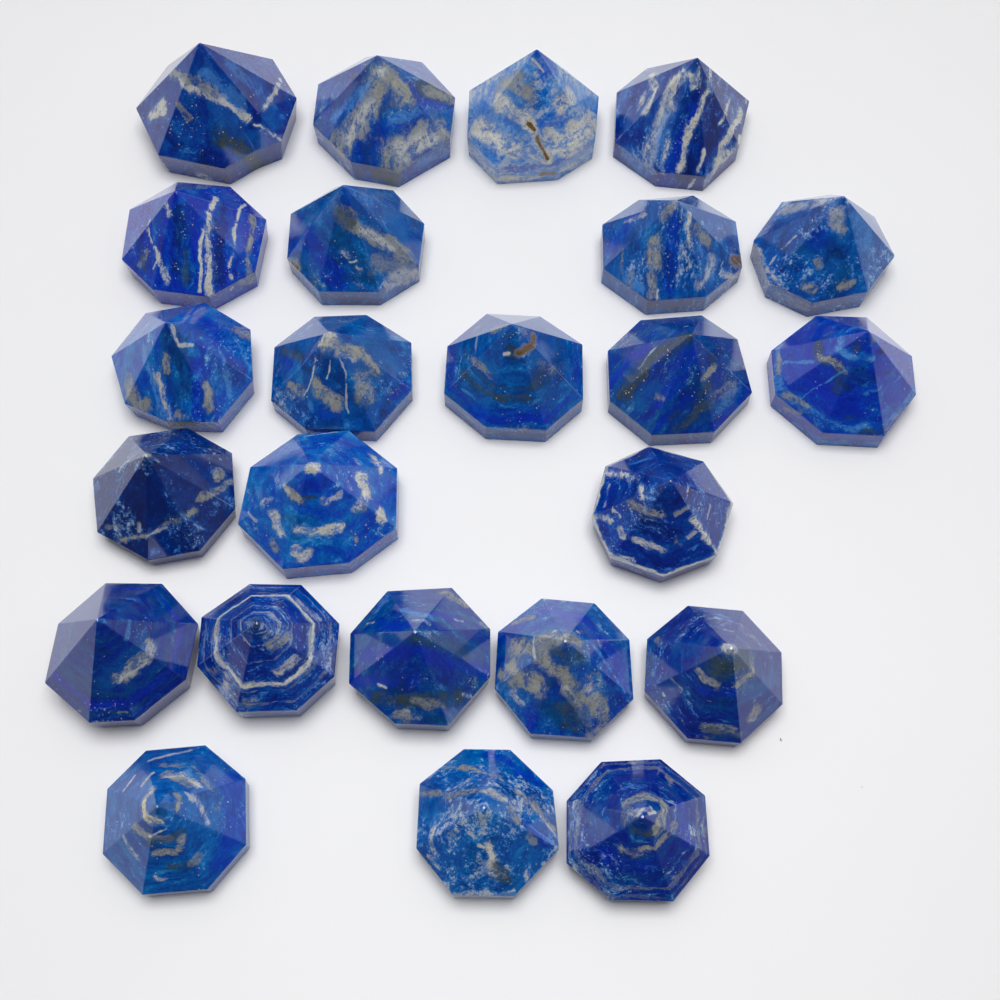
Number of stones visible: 24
